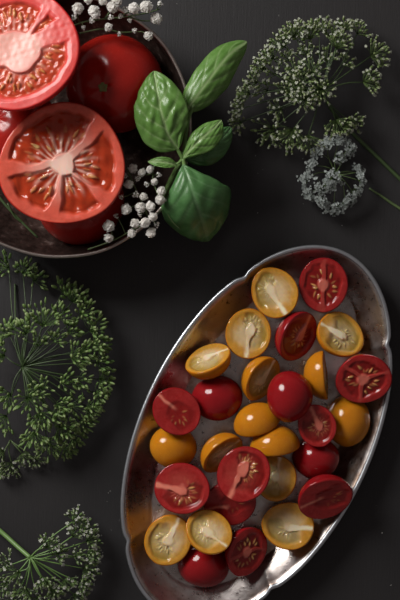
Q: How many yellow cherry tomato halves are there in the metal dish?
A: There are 15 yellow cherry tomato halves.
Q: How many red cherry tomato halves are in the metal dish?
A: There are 14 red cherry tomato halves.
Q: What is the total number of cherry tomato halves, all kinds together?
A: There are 29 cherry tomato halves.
